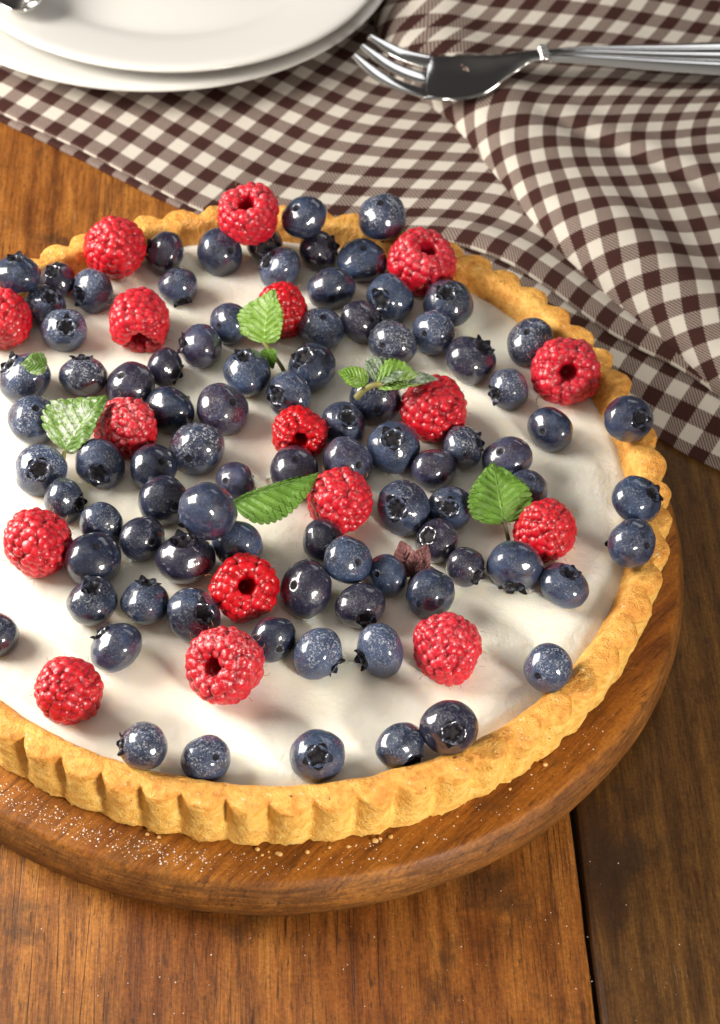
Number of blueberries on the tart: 88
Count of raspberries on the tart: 17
